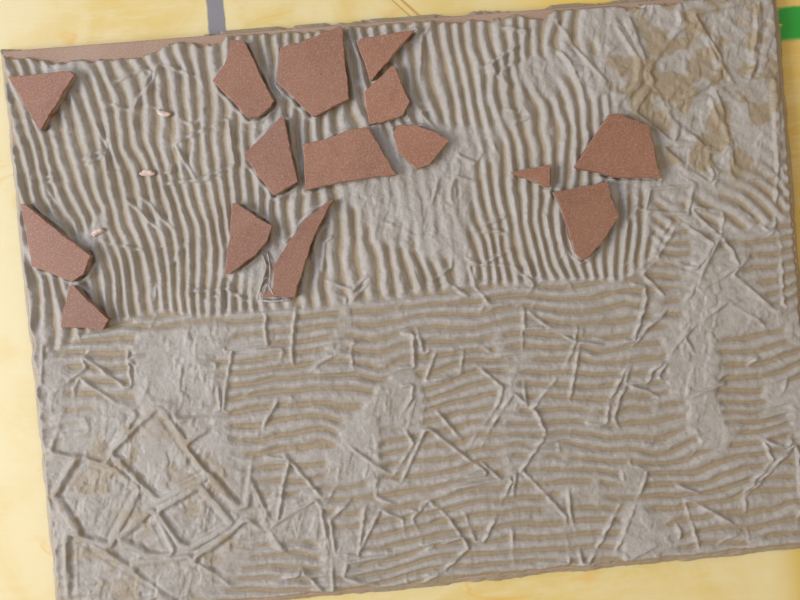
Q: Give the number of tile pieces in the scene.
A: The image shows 15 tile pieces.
